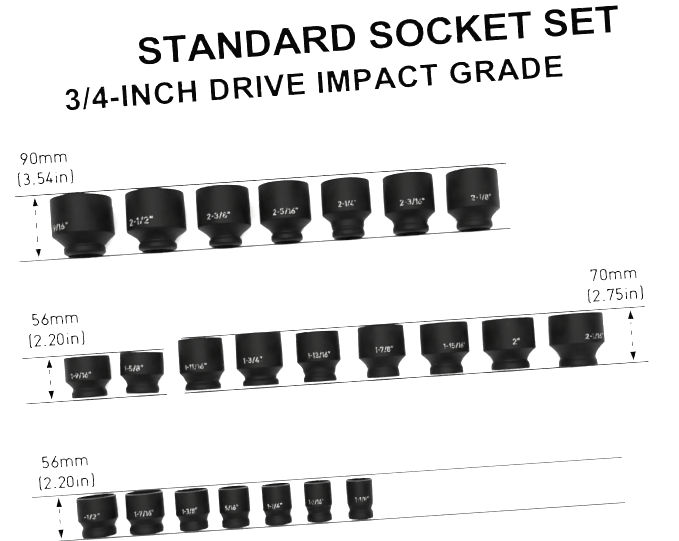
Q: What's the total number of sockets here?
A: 23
